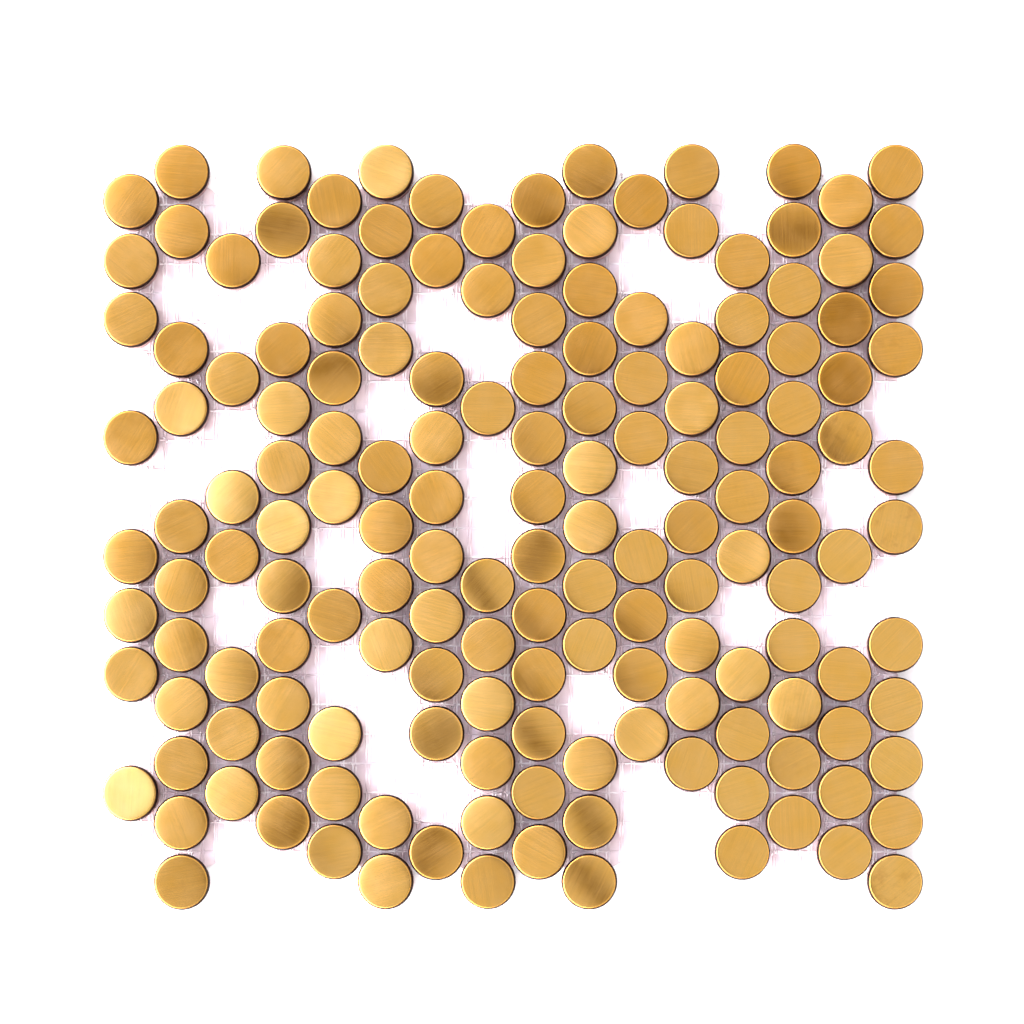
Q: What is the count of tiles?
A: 161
